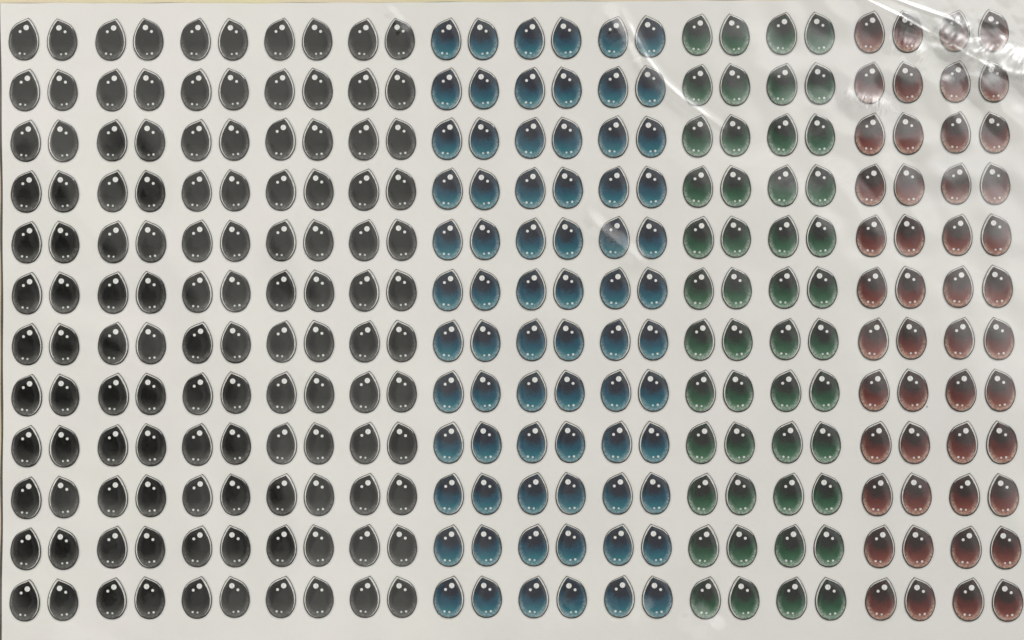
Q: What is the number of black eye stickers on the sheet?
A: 120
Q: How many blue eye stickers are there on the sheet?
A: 72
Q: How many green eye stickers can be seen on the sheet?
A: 48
